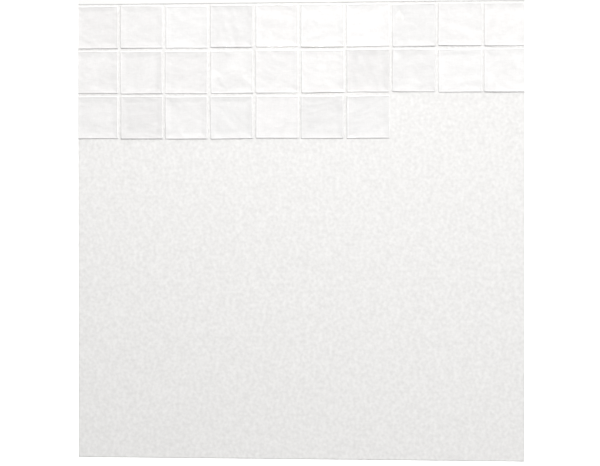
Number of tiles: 27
